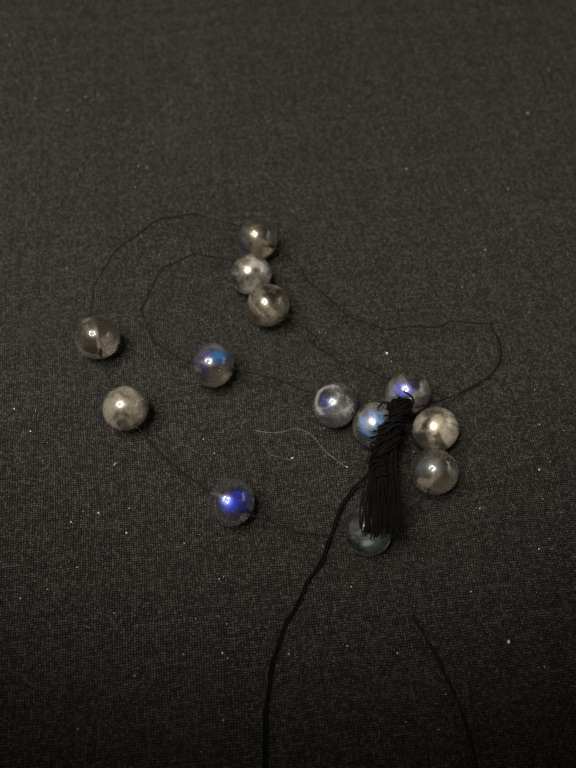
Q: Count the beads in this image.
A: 13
